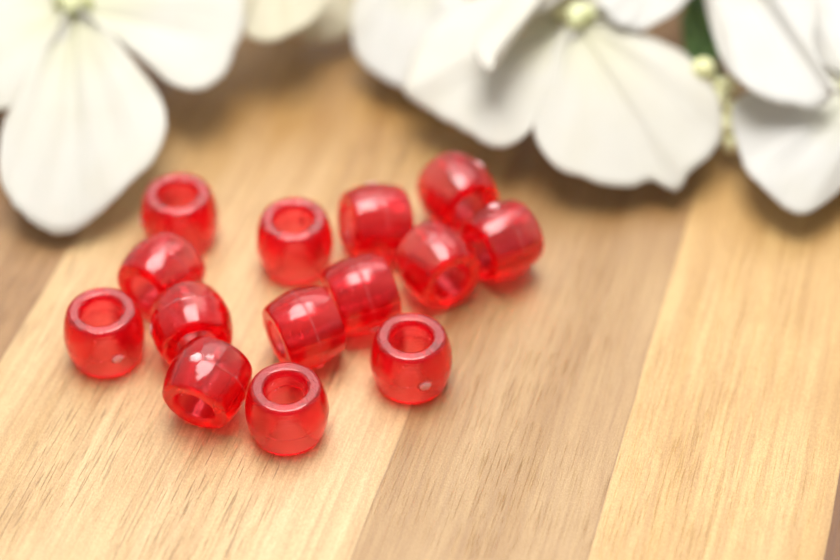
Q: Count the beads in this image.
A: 14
